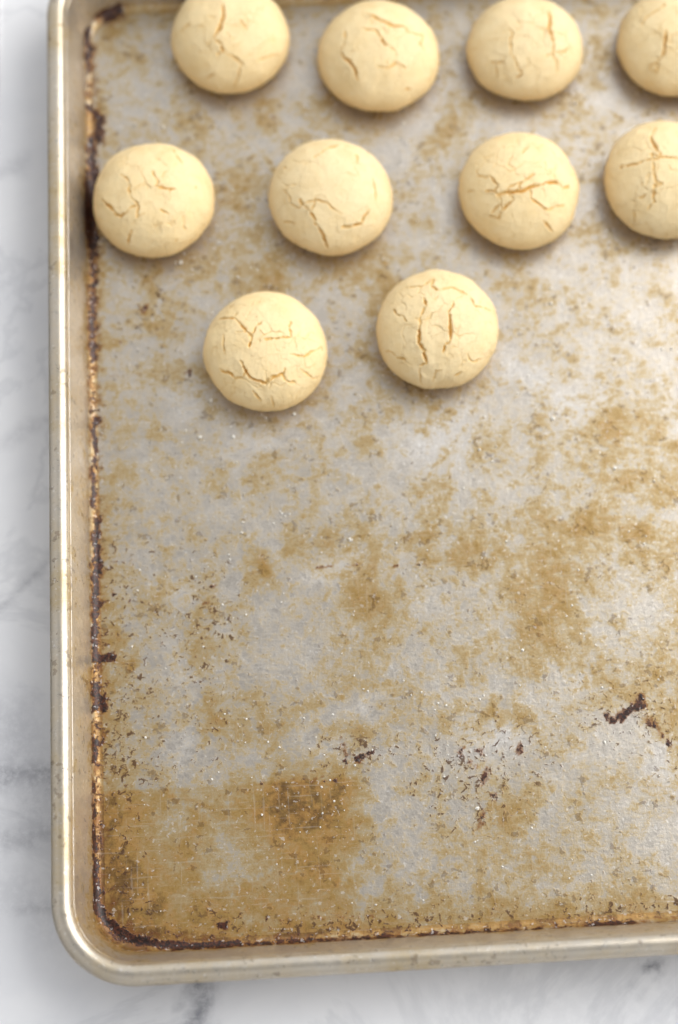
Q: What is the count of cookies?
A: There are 10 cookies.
